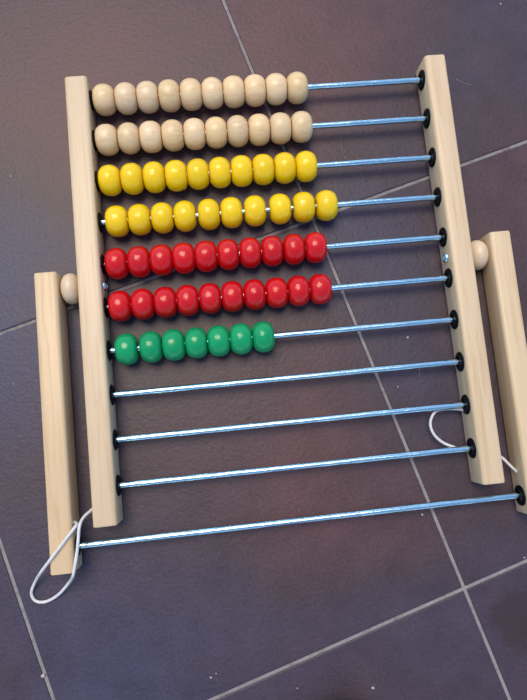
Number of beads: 67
